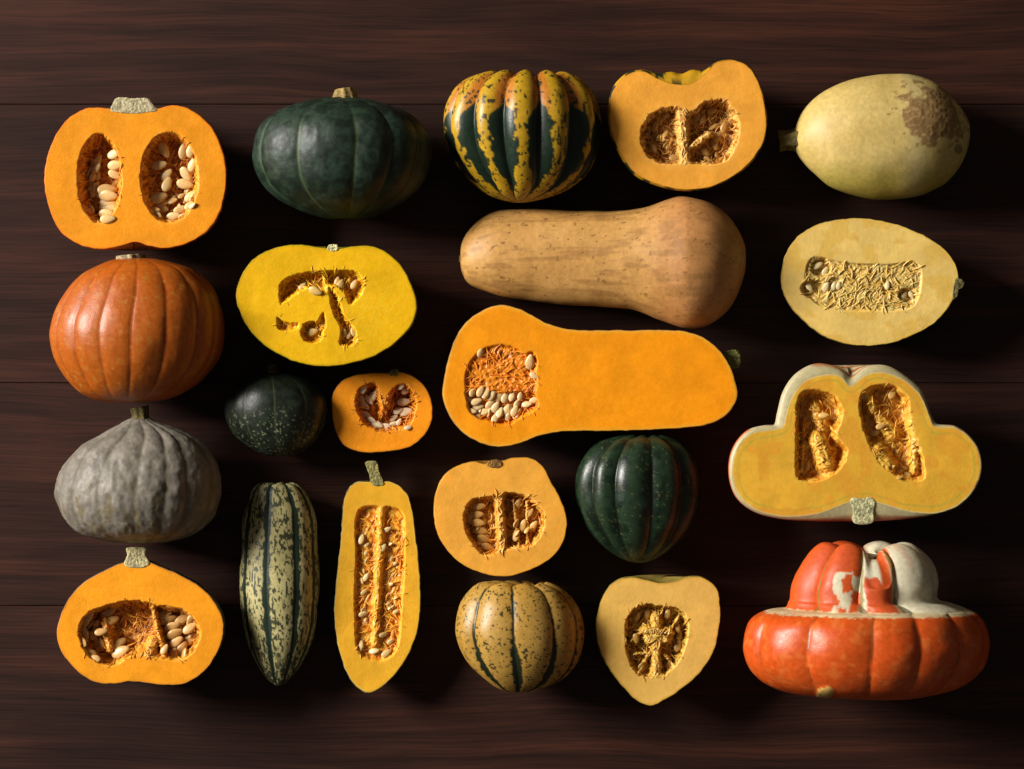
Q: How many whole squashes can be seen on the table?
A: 11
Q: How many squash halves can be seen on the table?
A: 11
